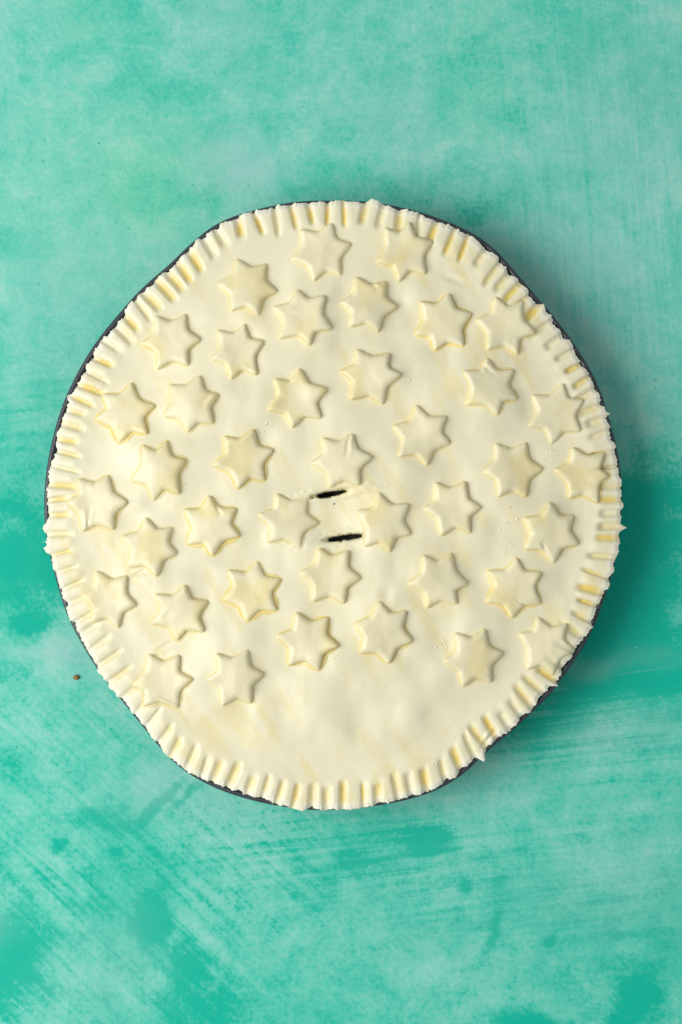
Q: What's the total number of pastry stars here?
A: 40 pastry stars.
